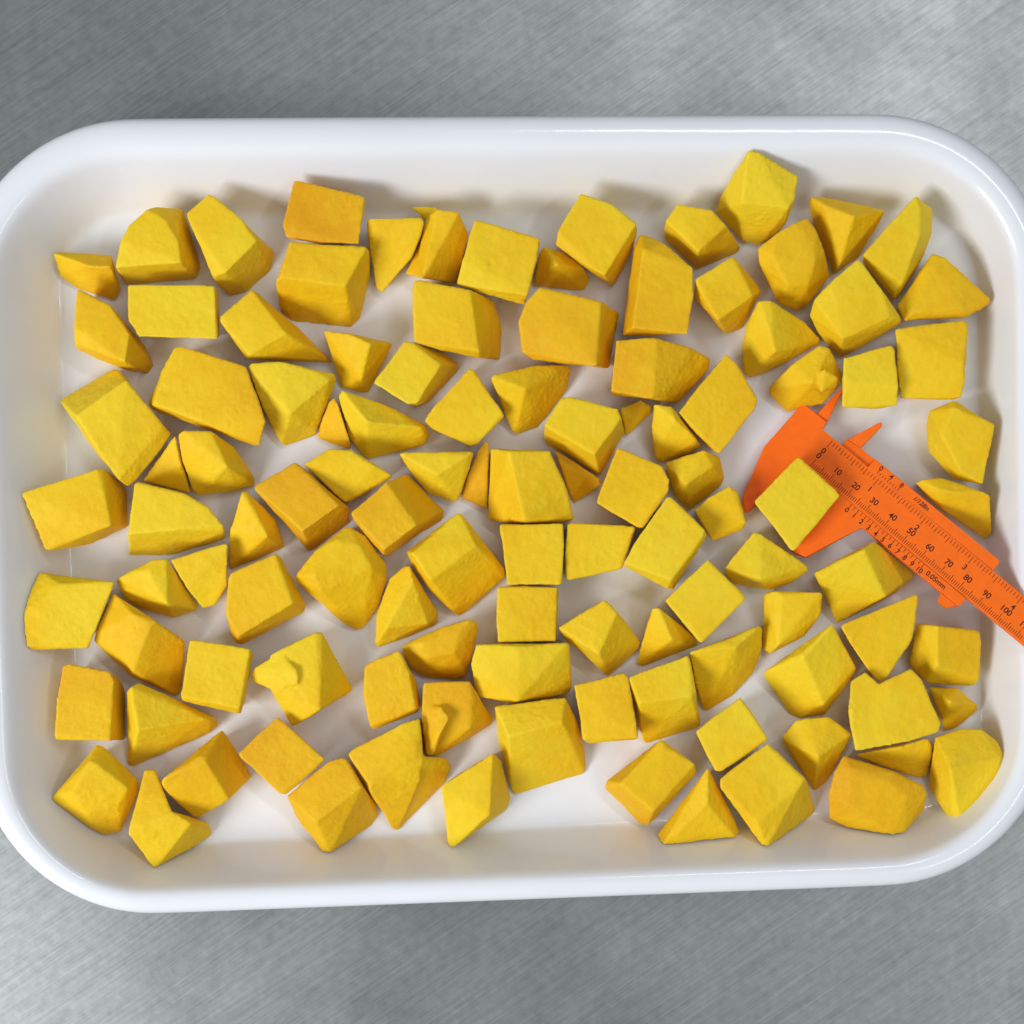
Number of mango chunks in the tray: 110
